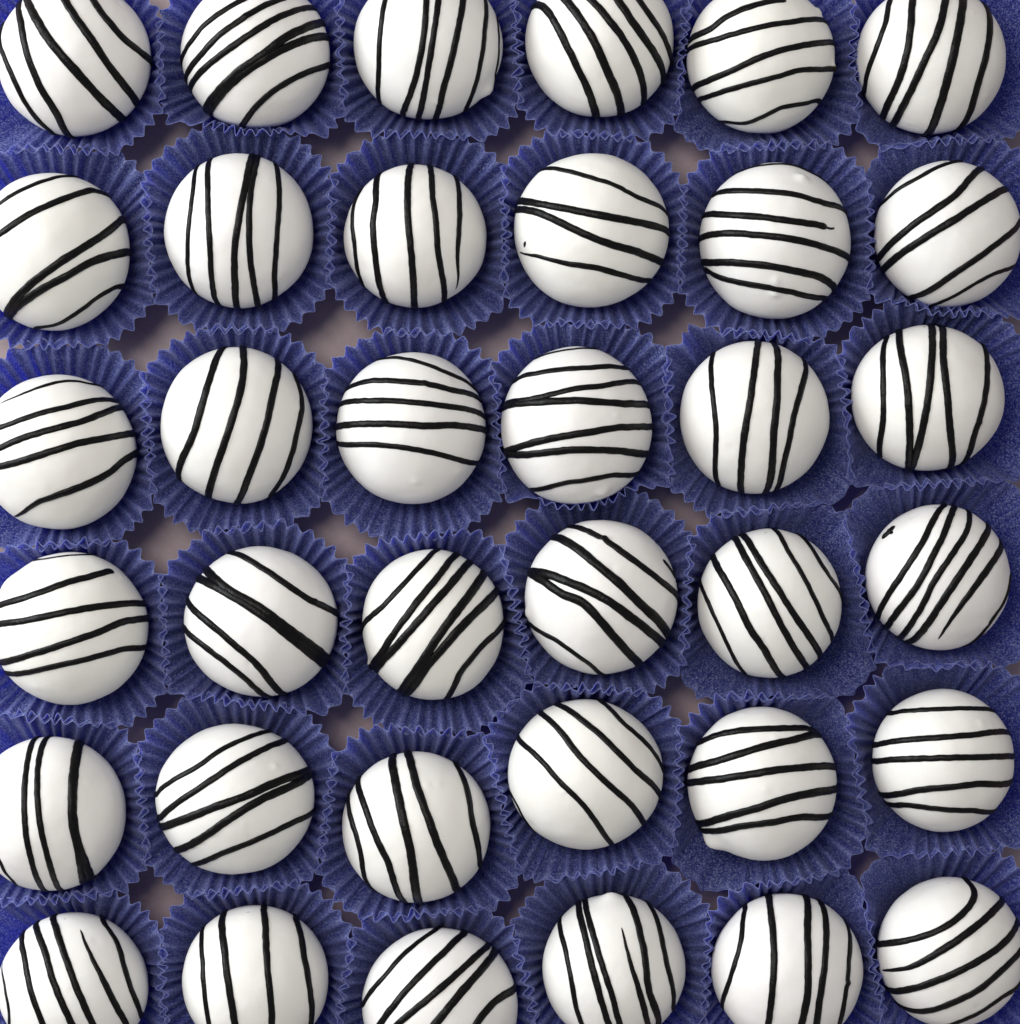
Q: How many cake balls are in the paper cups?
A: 36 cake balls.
